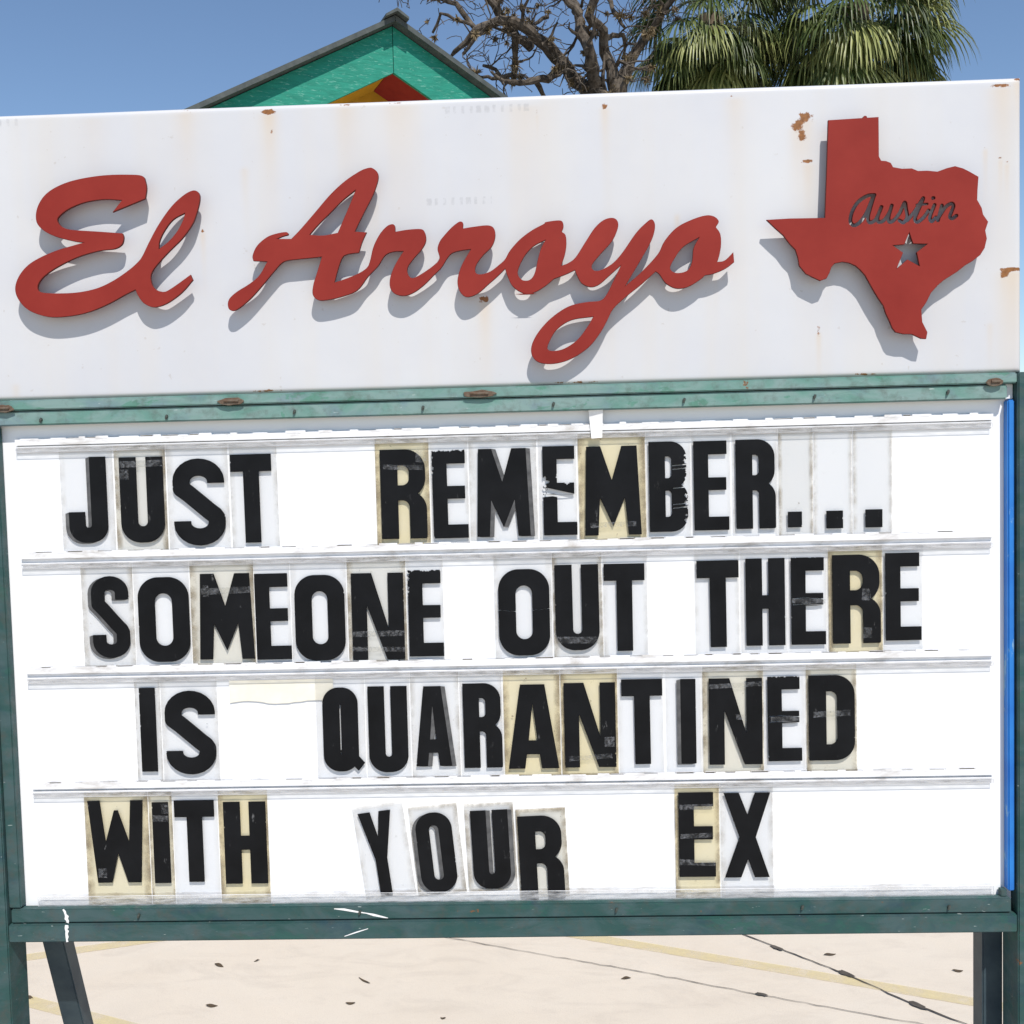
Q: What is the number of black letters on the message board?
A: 50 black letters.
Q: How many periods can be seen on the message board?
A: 3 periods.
